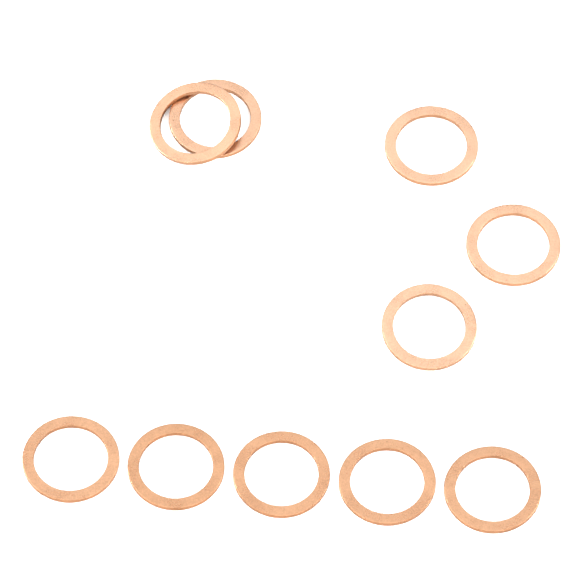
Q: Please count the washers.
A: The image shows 10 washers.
